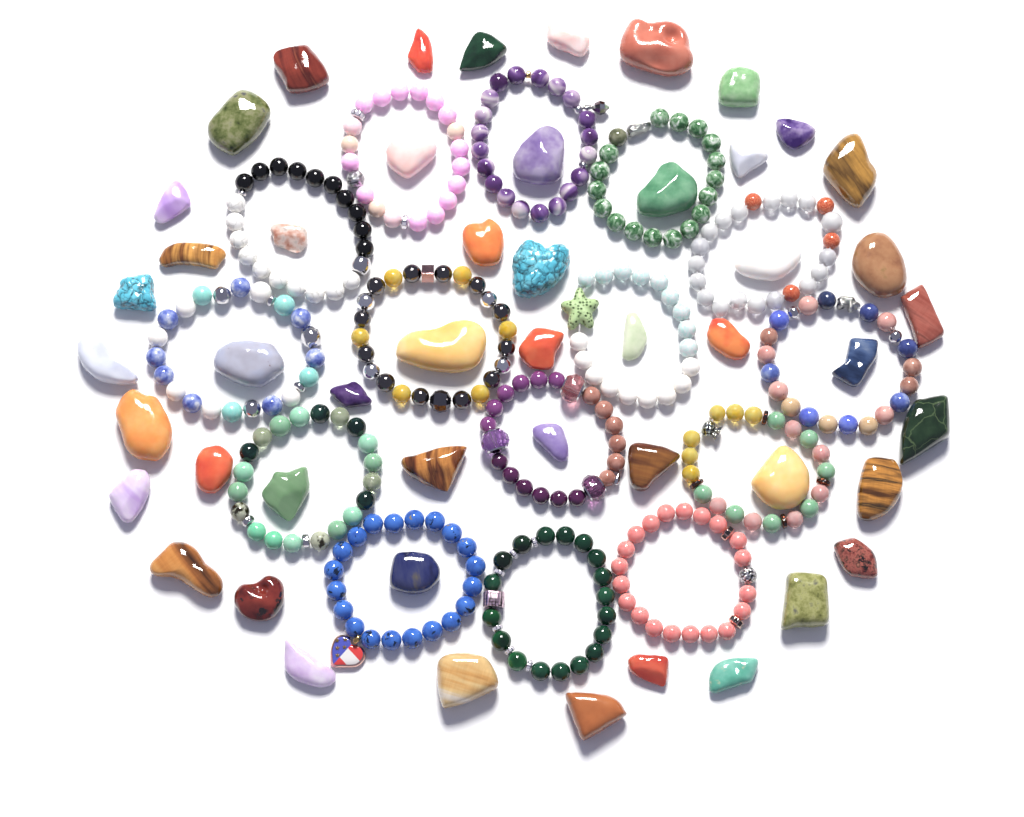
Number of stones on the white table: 50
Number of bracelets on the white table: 15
